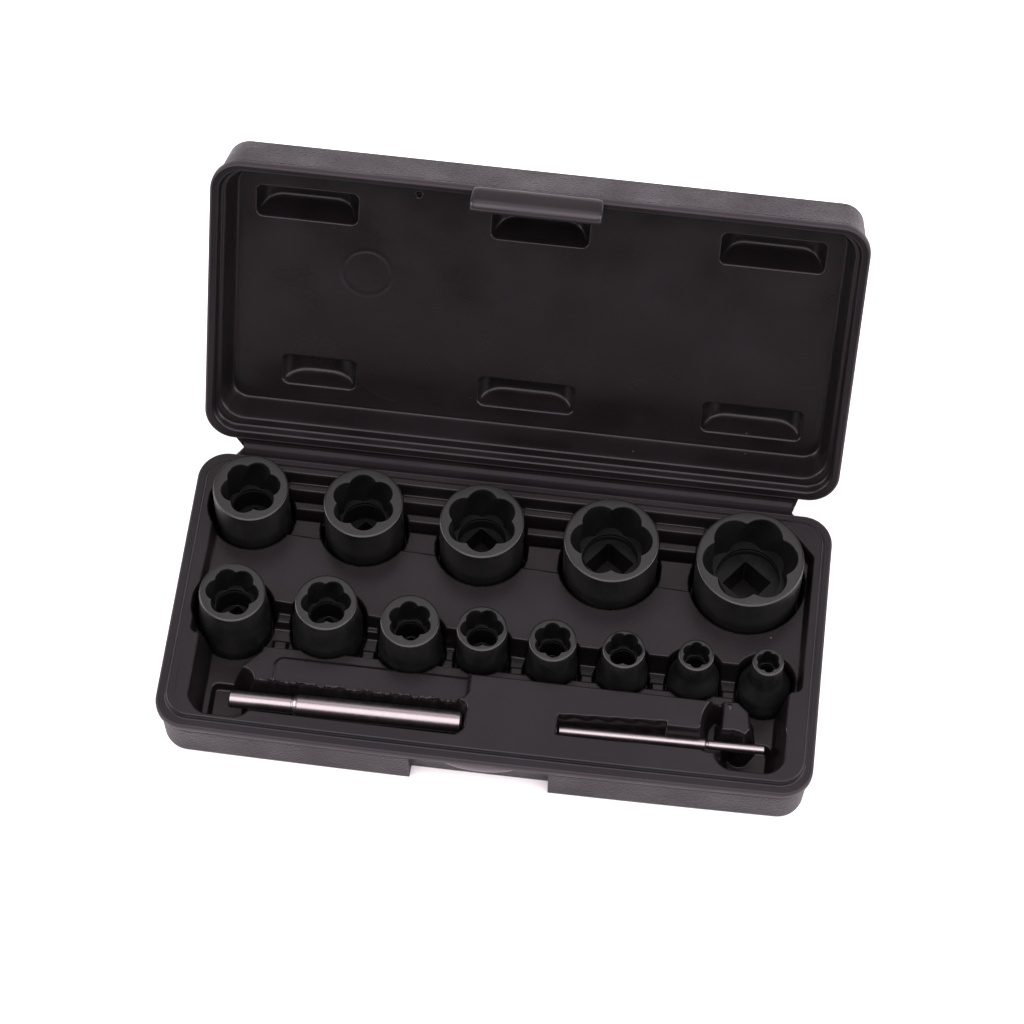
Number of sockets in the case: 13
